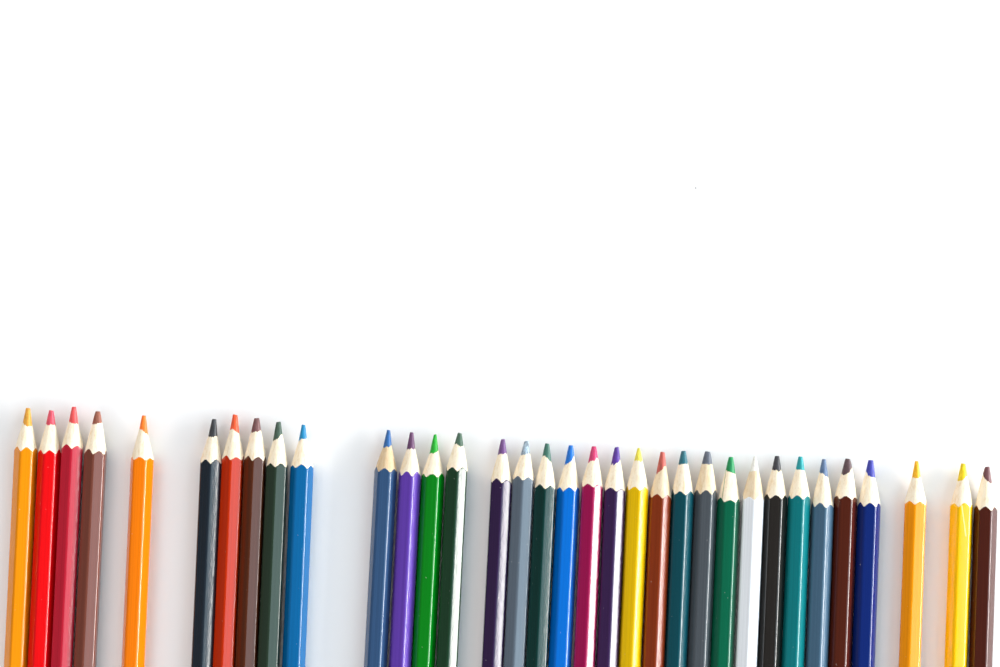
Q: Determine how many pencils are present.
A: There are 34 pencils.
